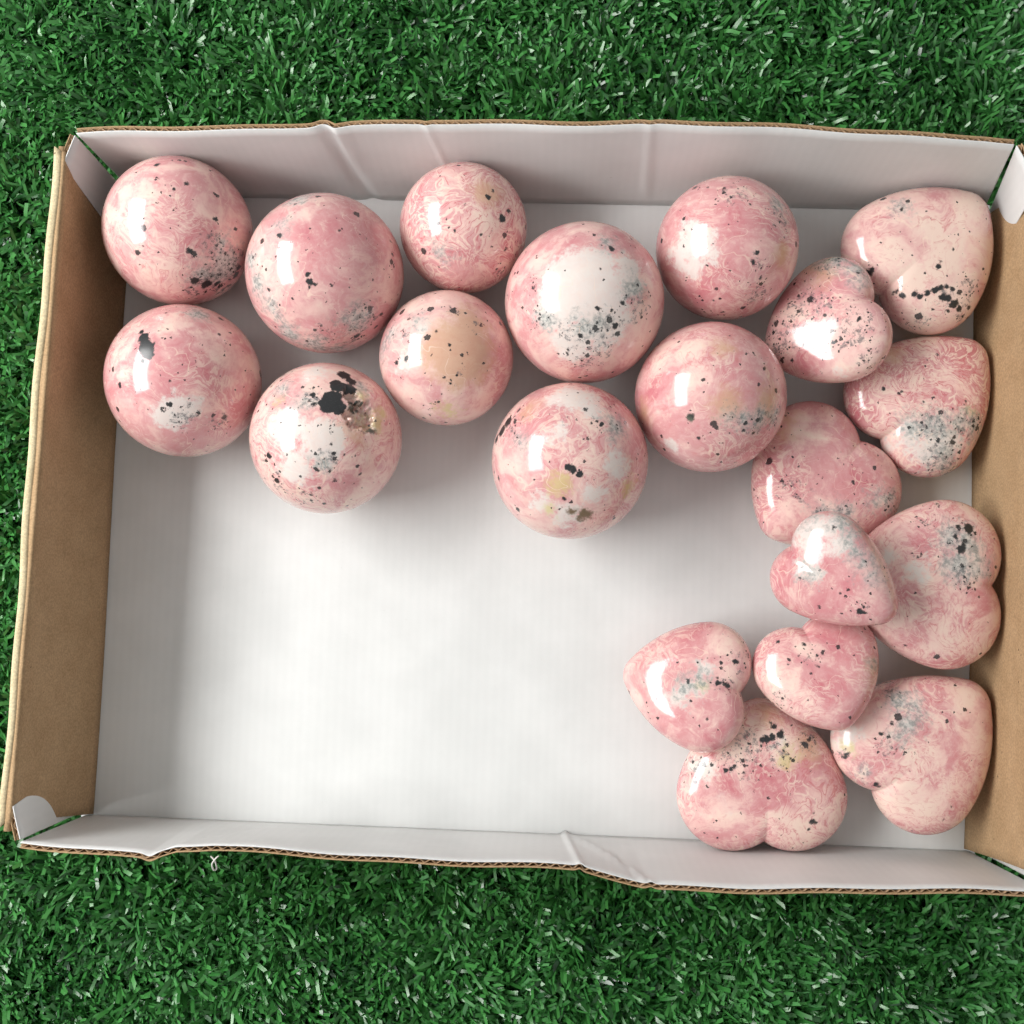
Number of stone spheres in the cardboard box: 10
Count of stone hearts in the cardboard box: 10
